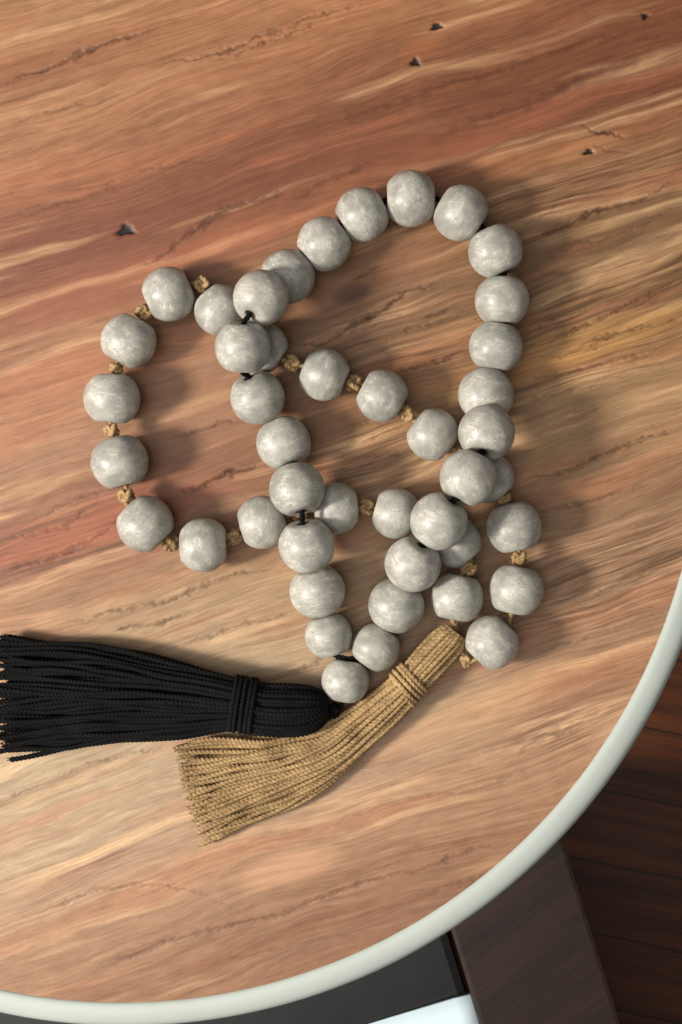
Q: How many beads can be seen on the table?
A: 44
